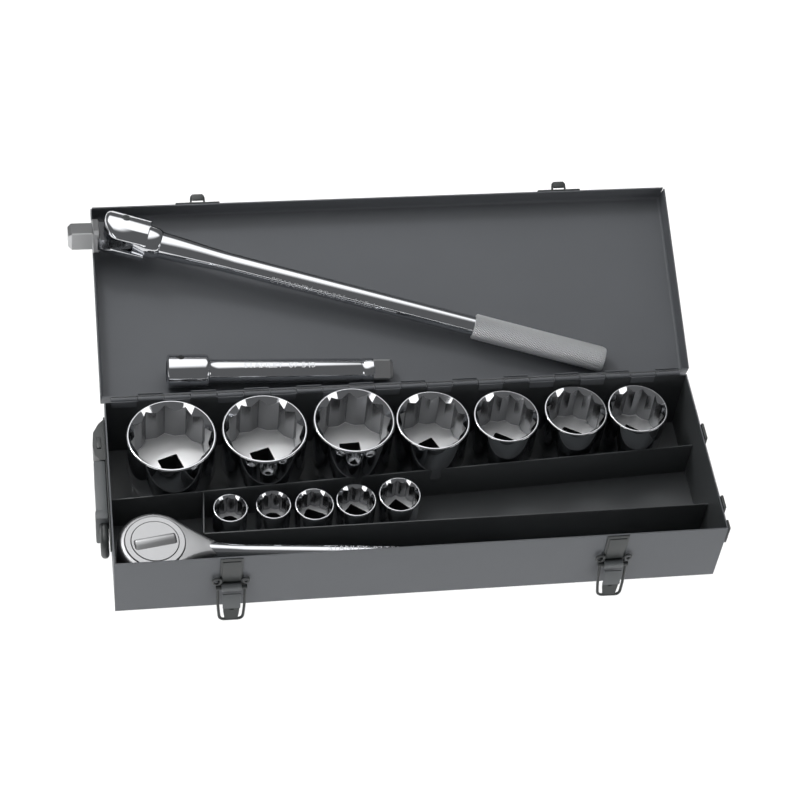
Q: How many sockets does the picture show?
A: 12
